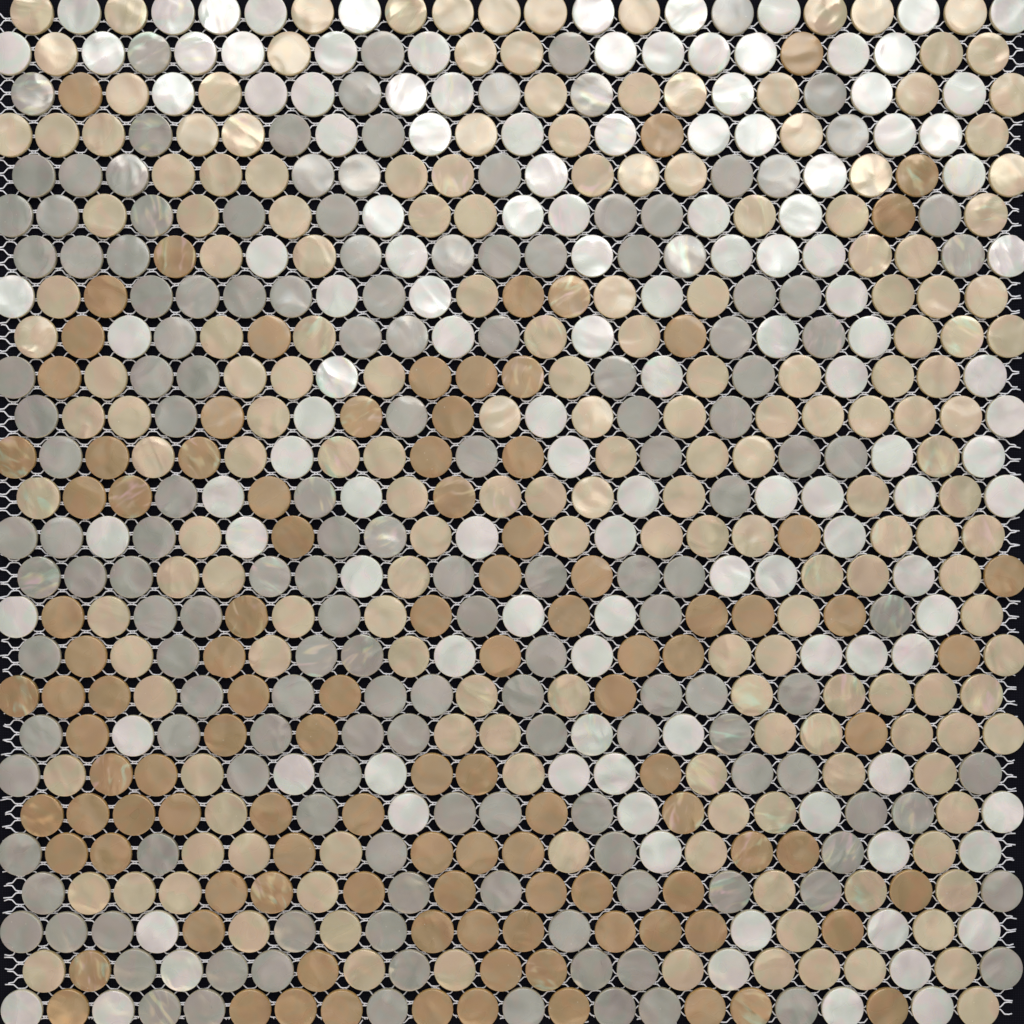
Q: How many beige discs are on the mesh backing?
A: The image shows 184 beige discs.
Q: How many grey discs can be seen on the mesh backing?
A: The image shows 155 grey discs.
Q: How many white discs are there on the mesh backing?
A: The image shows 125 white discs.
